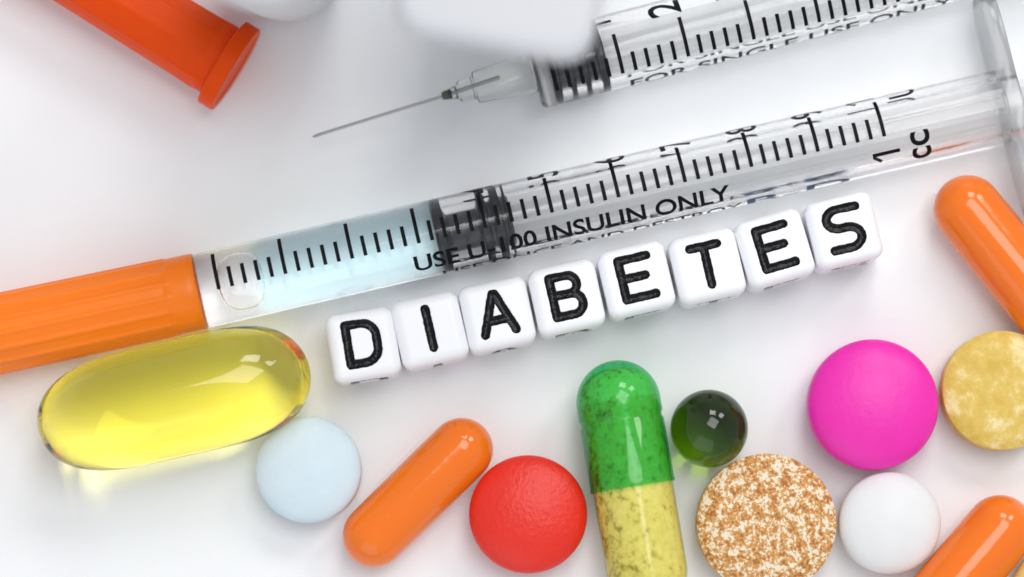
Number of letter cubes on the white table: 8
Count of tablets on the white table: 6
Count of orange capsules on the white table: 3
